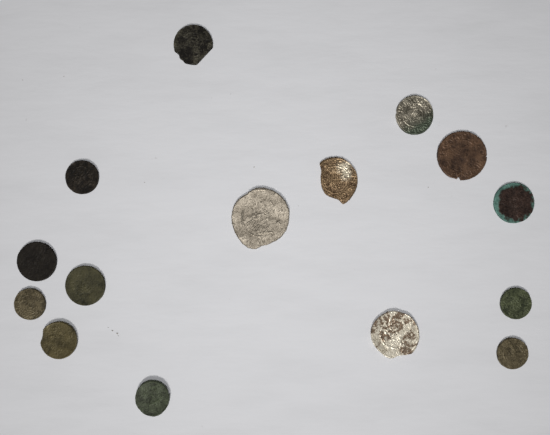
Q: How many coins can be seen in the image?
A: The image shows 15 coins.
